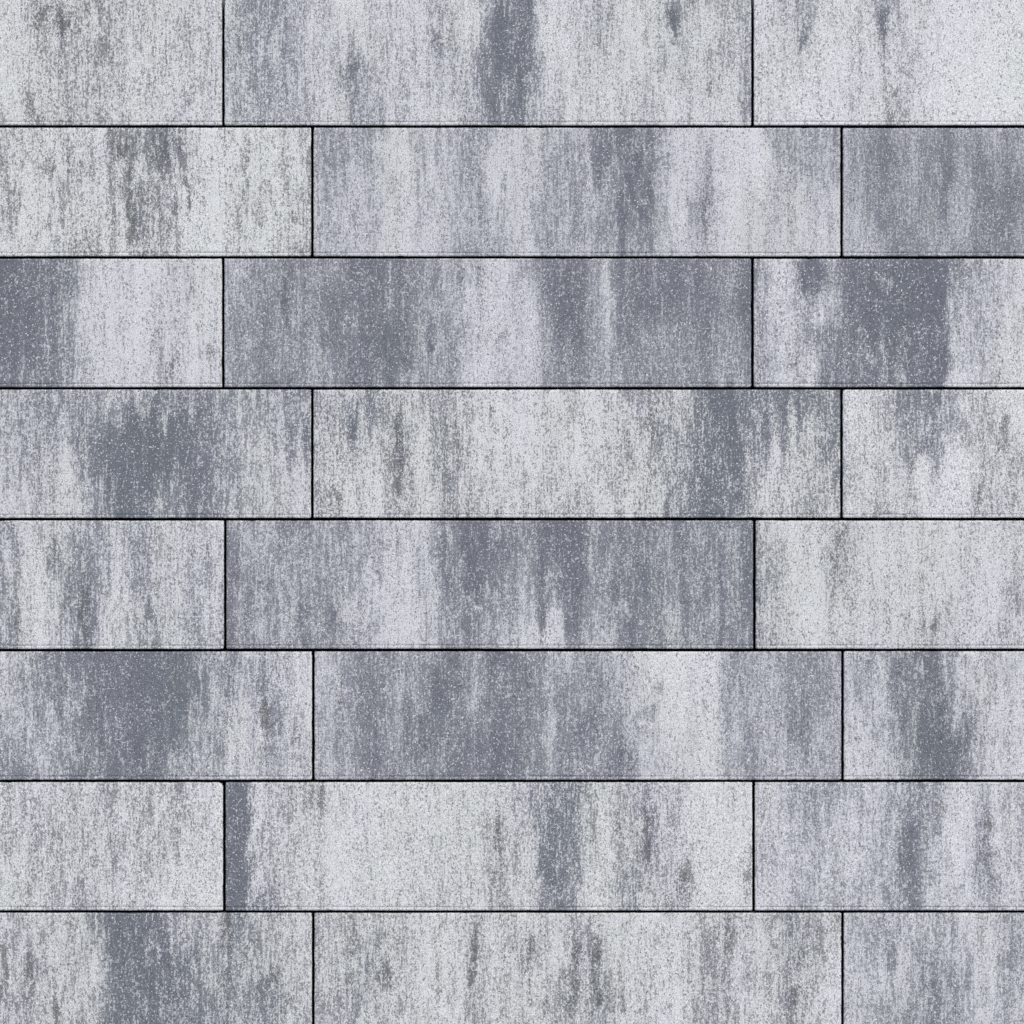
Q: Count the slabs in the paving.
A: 24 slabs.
